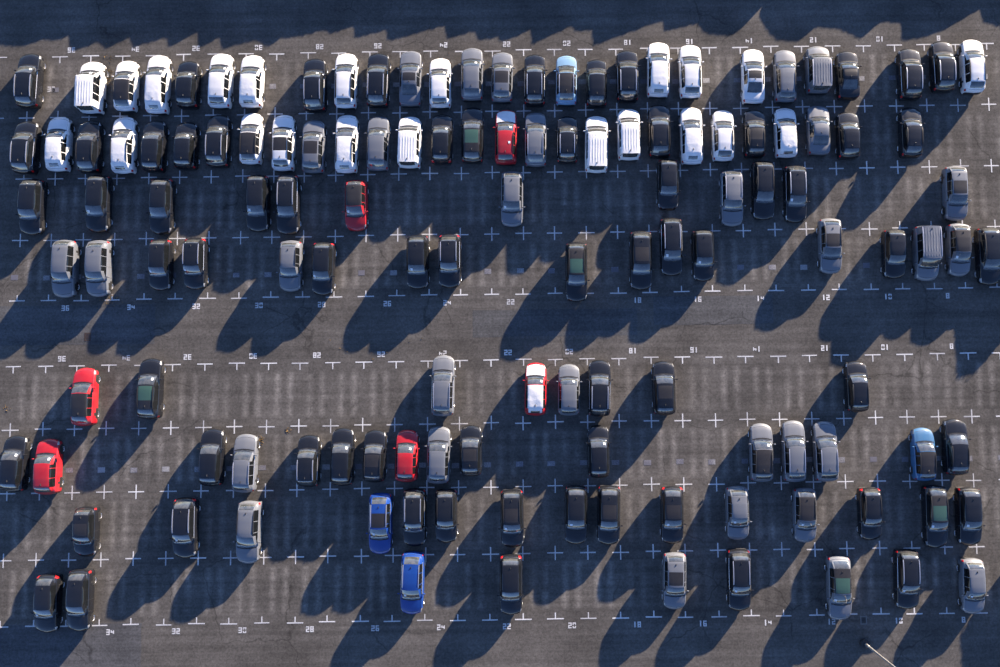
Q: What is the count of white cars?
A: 22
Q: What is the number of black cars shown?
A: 69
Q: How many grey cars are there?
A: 31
